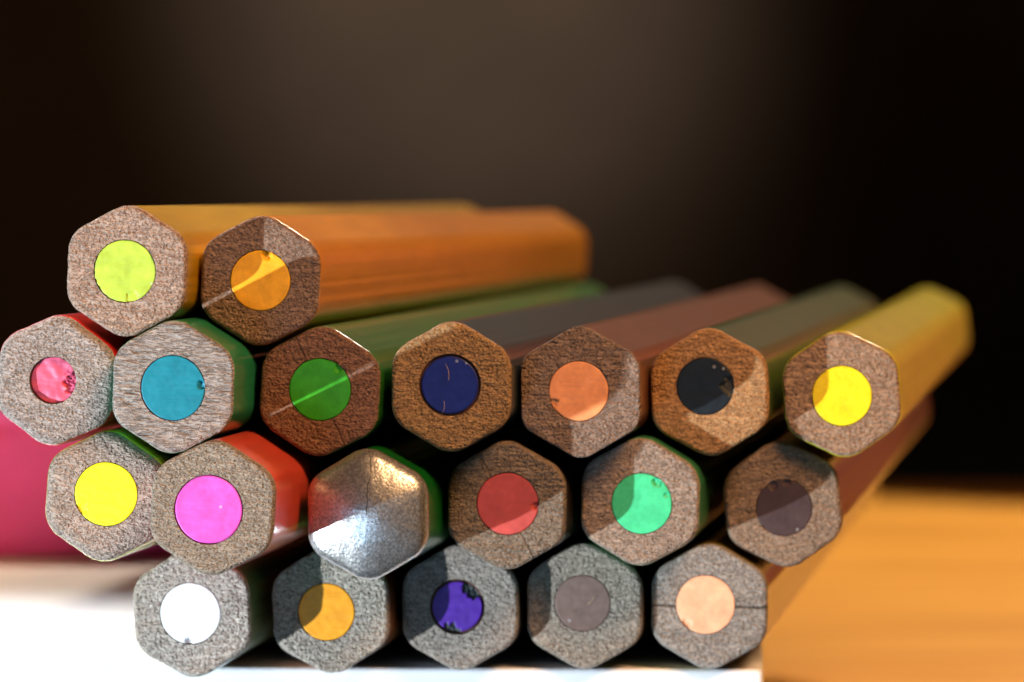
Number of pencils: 20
